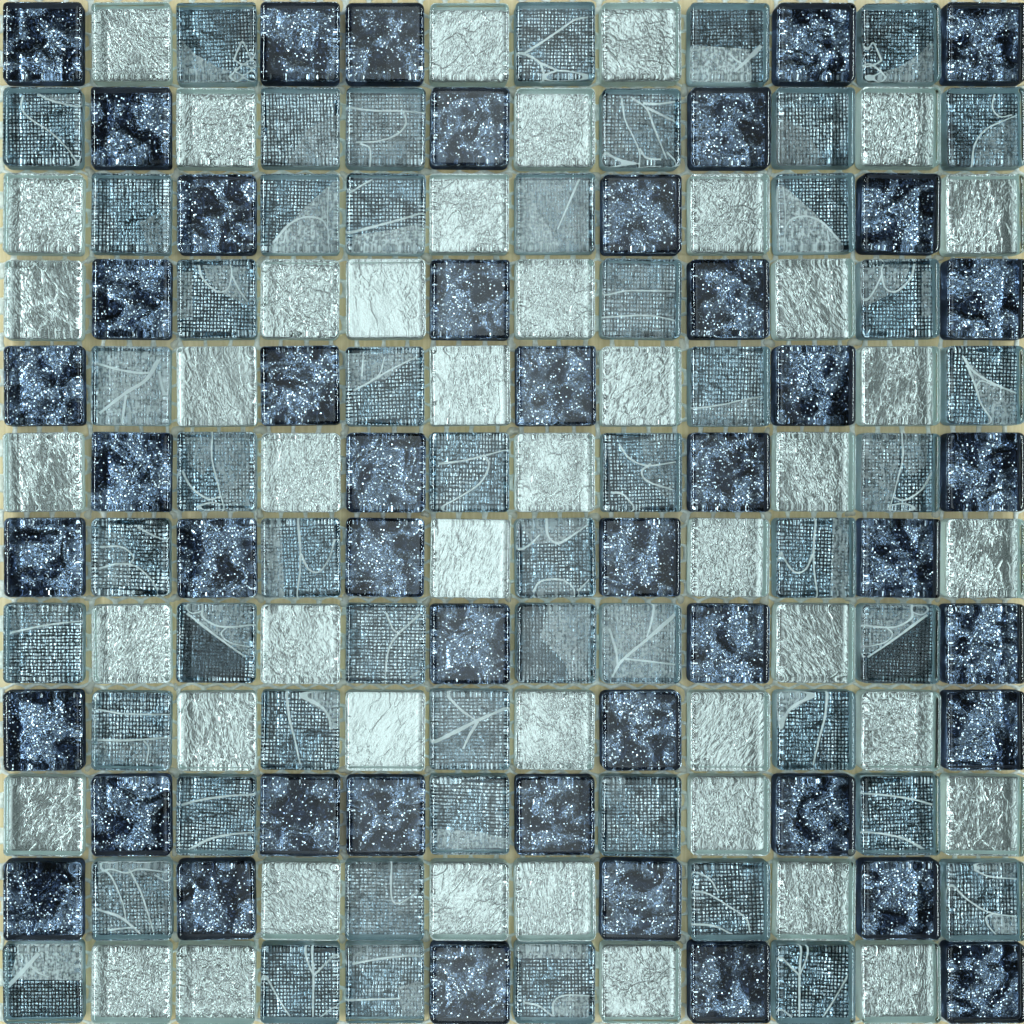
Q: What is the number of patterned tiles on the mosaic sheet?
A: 53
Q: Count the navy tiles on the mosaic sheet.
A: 46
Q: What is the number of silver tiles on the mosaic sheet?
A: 45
